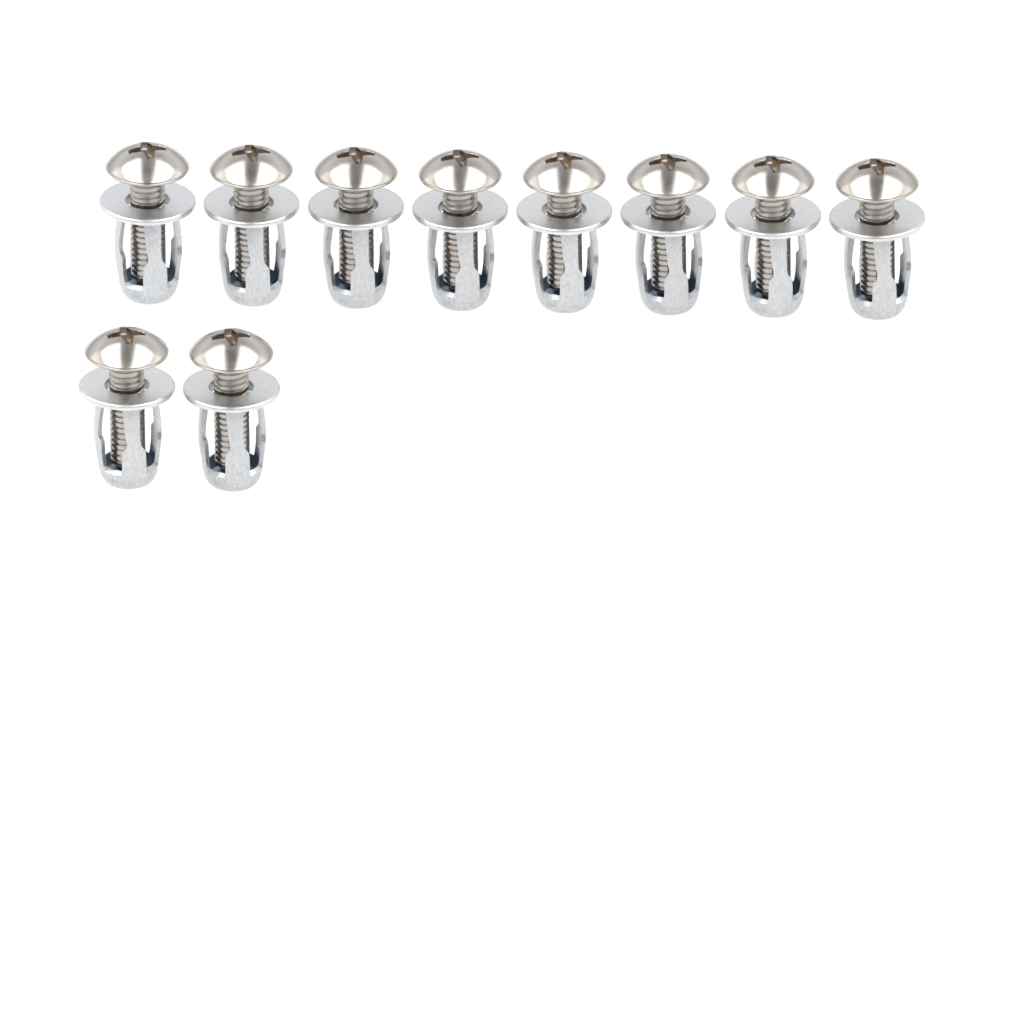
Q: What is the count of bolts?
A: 10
